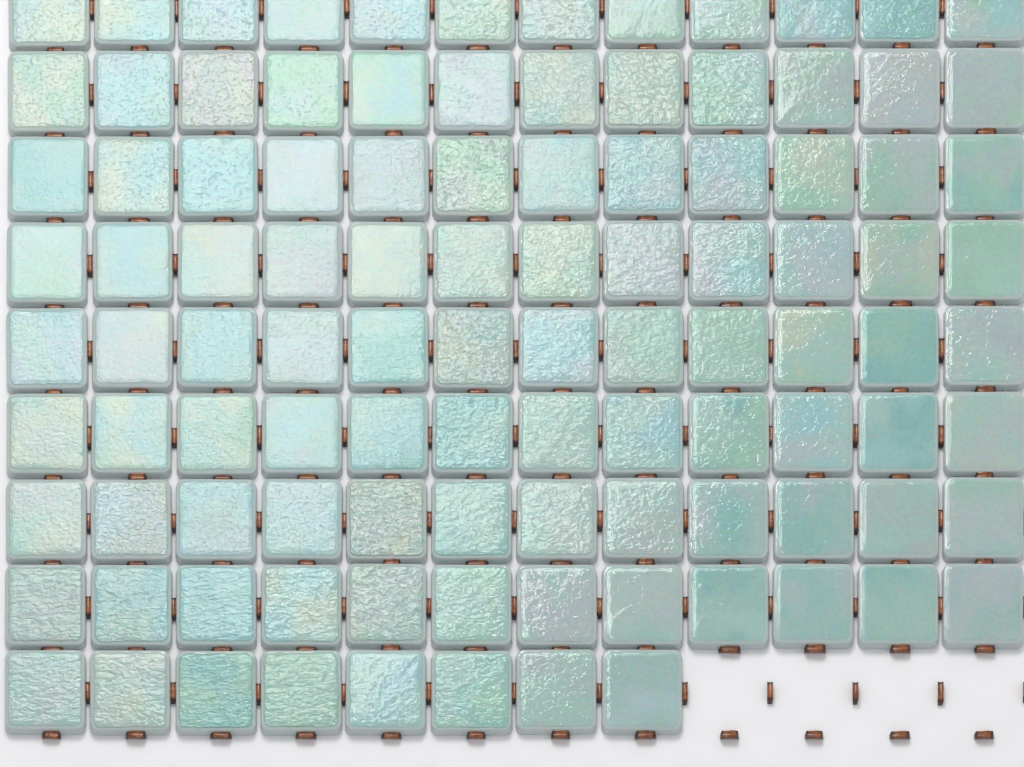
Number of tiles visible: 104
